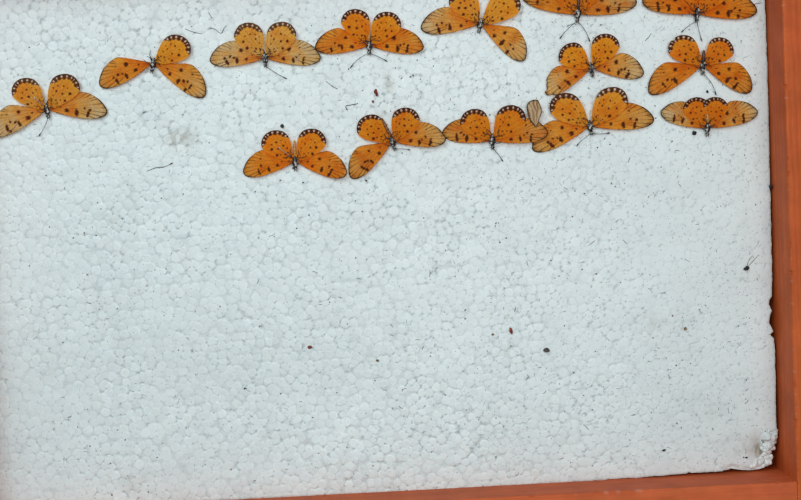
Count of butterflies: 14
